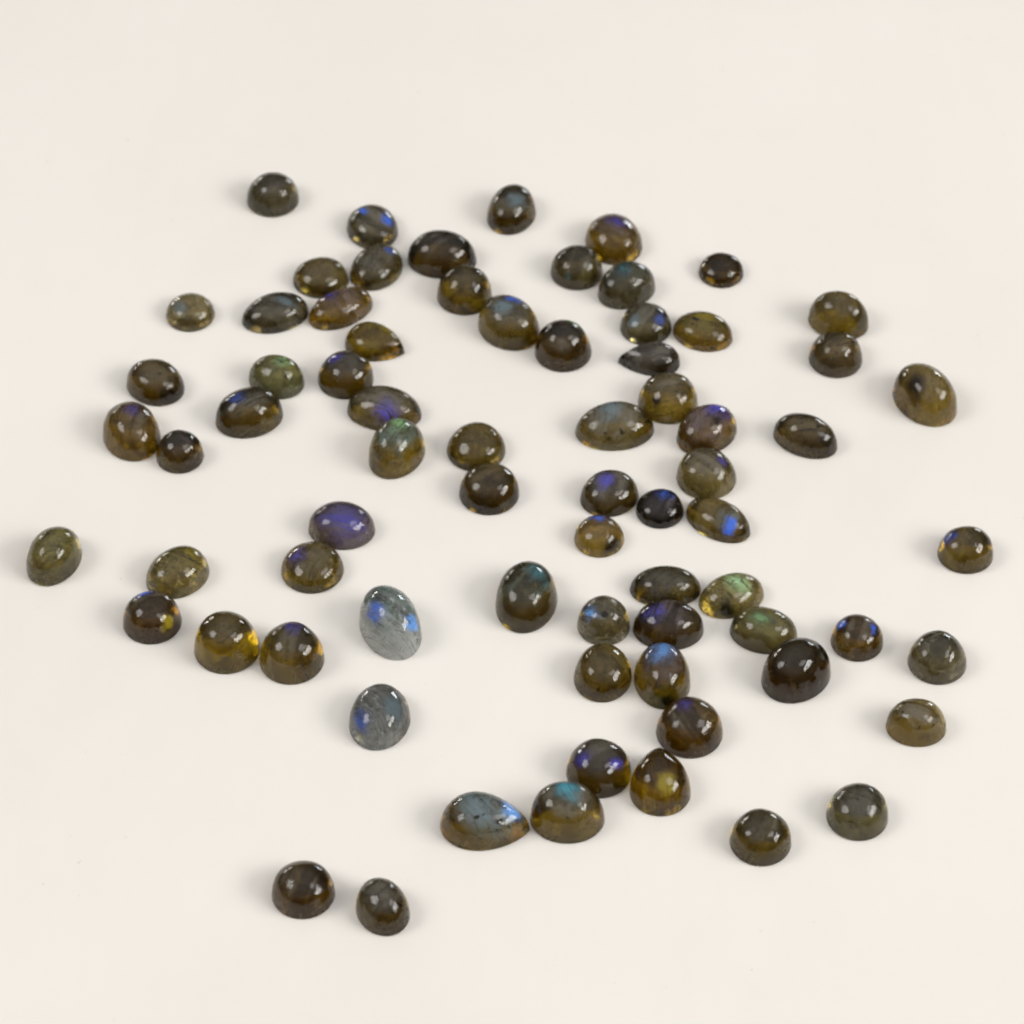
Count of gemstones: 73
